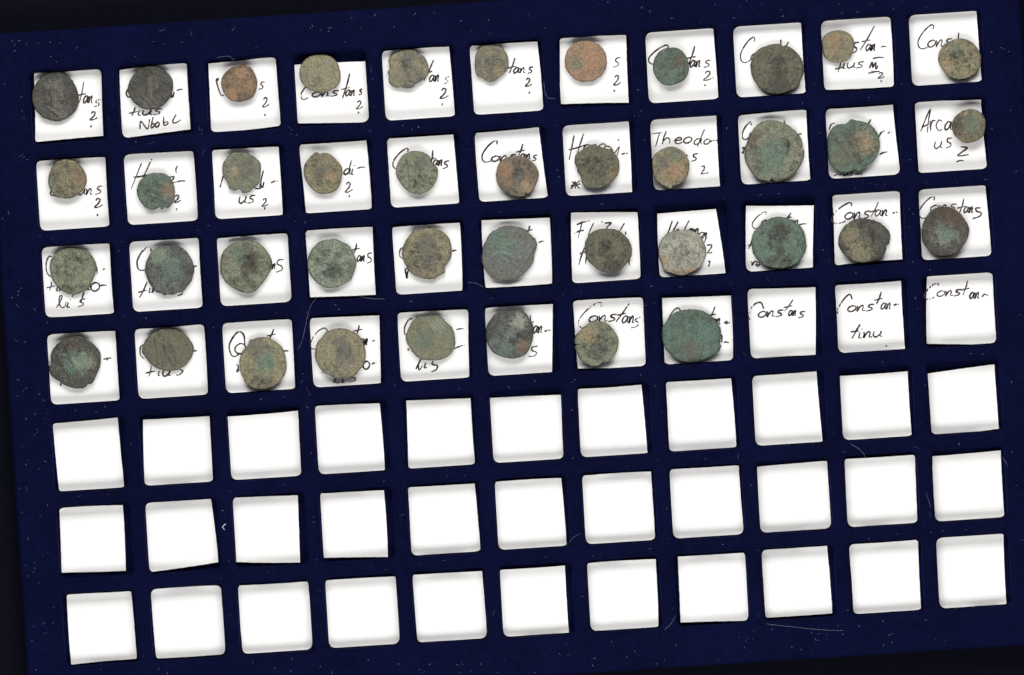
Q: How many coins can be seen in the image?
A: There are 41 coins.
